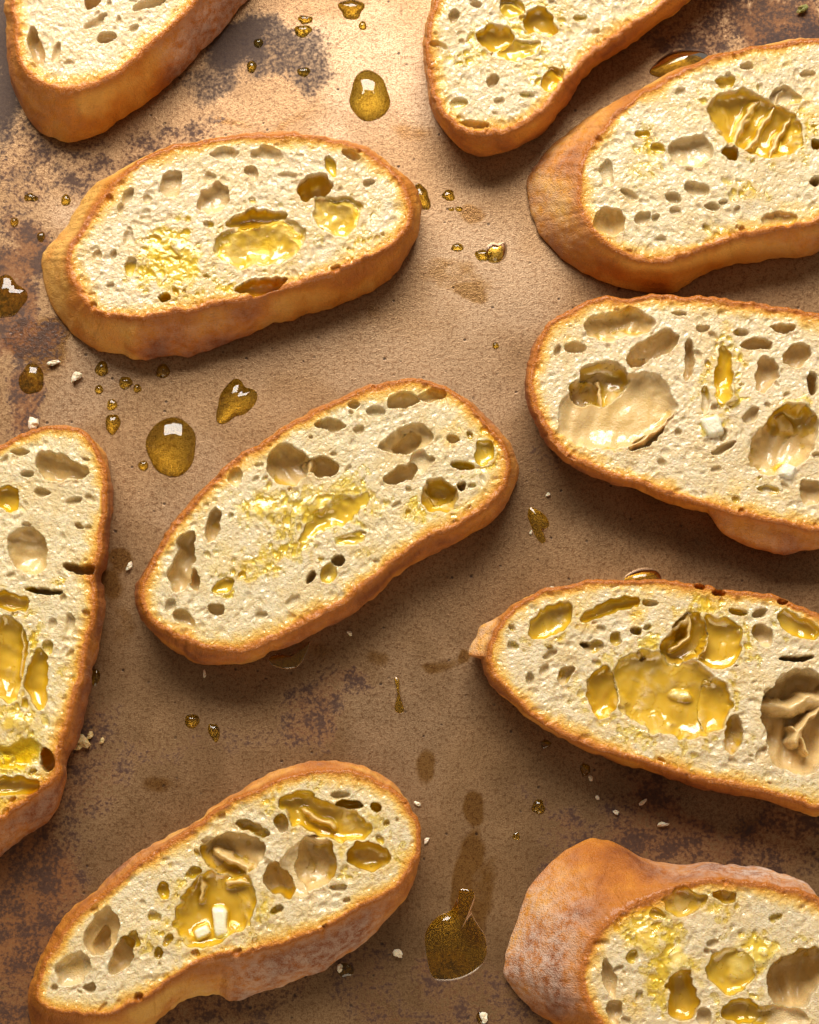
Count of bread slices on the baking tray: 10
